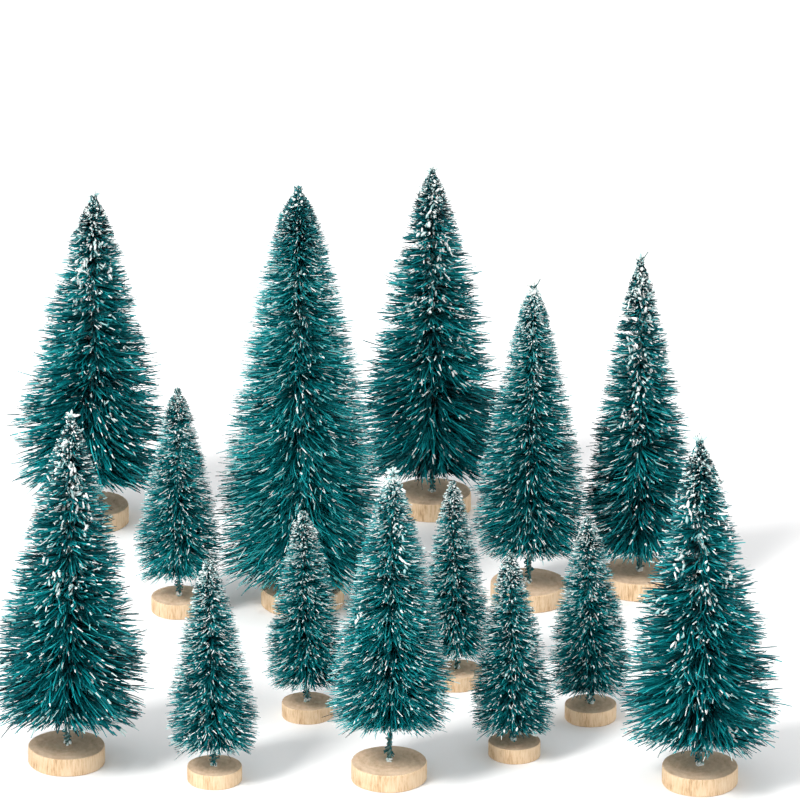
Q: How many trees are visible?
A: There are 14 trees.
